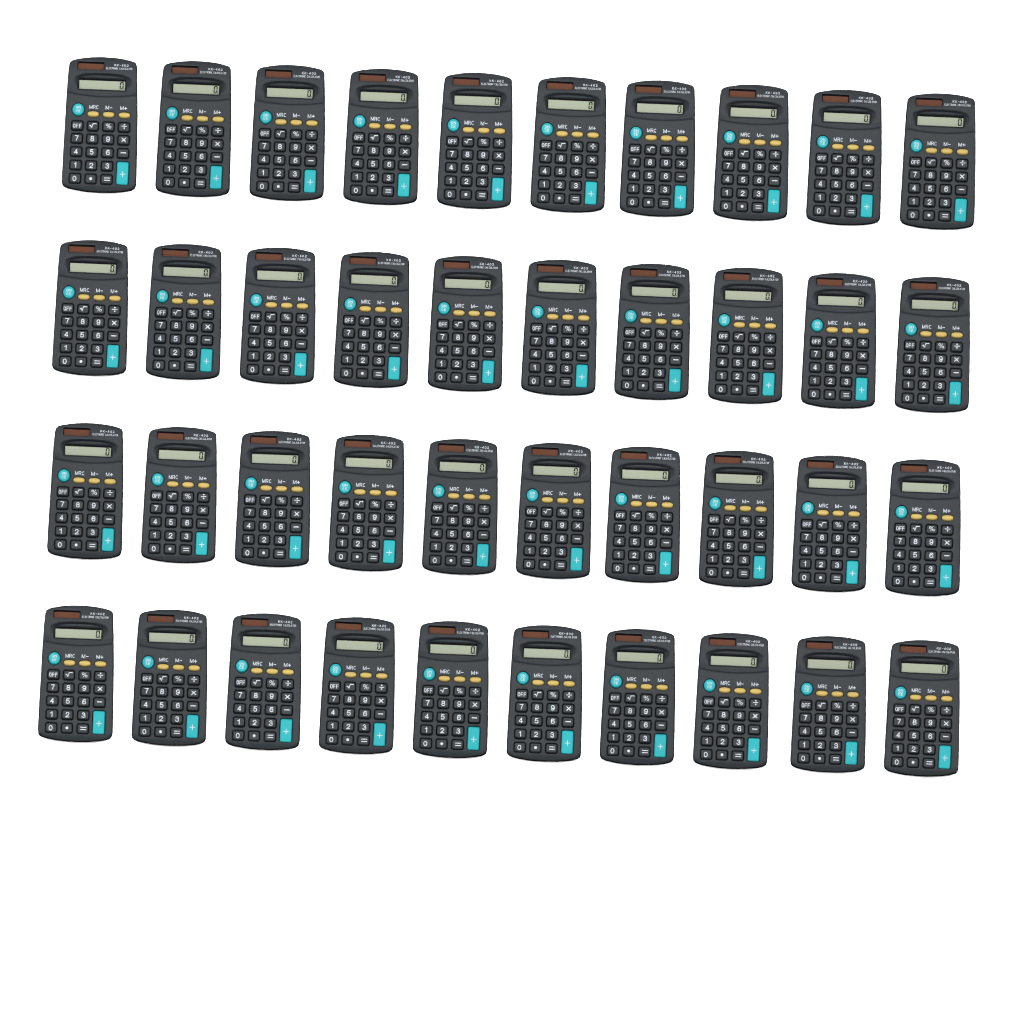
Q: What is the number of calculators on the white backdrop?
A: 40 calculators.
